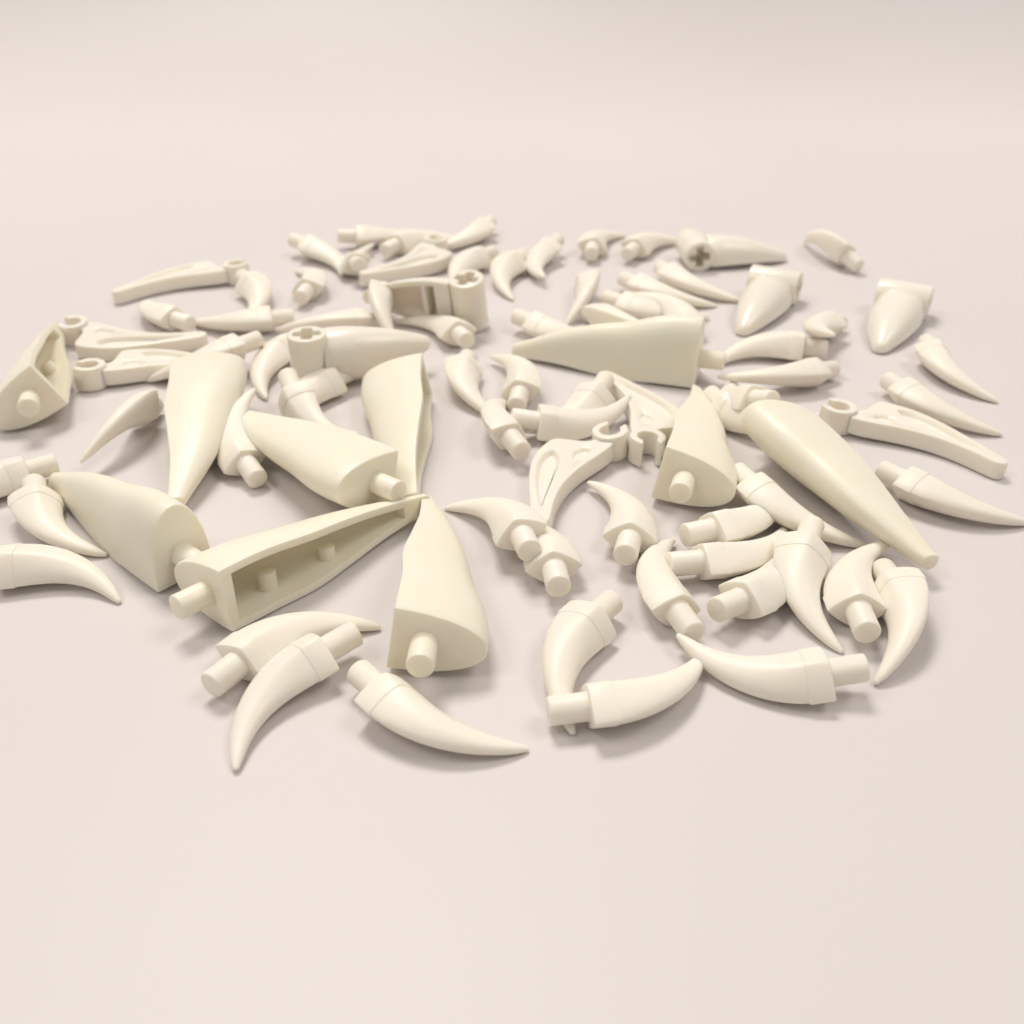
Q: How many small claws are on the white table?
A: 64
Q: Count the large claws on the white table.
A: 10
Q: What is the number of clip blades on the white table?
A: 7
